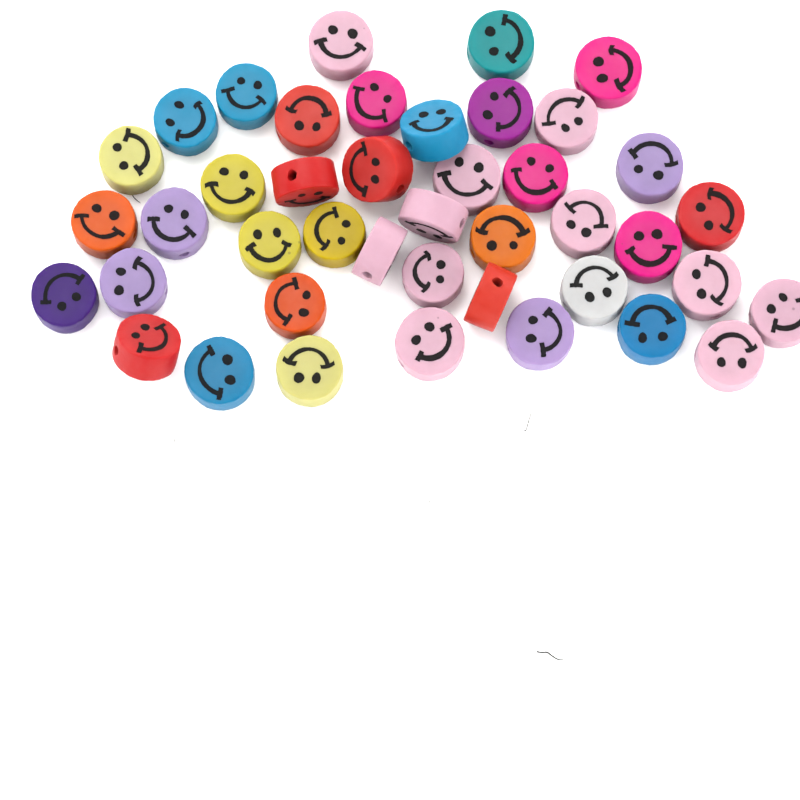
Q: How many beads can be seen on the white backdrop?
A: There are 42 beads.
